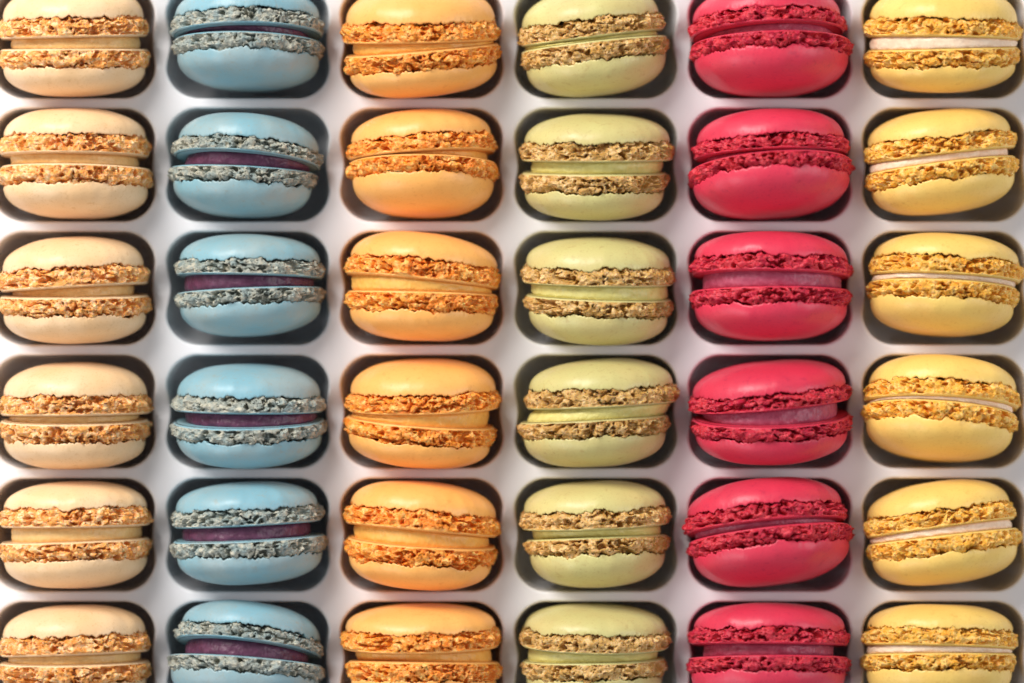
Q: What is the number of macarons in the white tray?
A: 36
